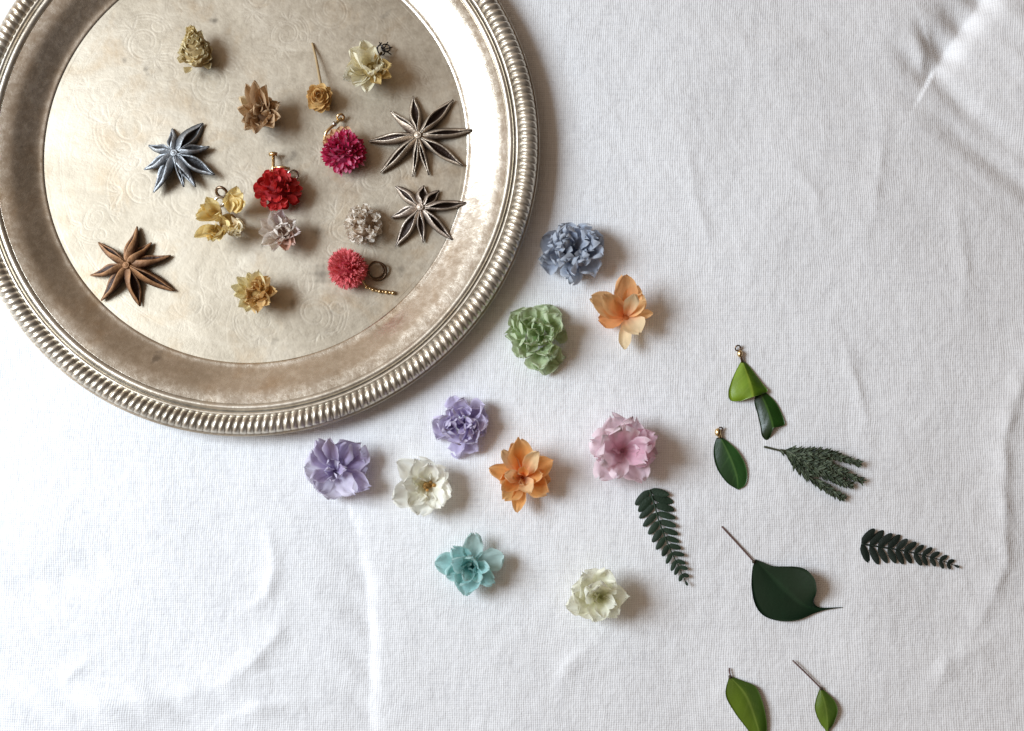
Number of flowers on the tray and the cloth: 21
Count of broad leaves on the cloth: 6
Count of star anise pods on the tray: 4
